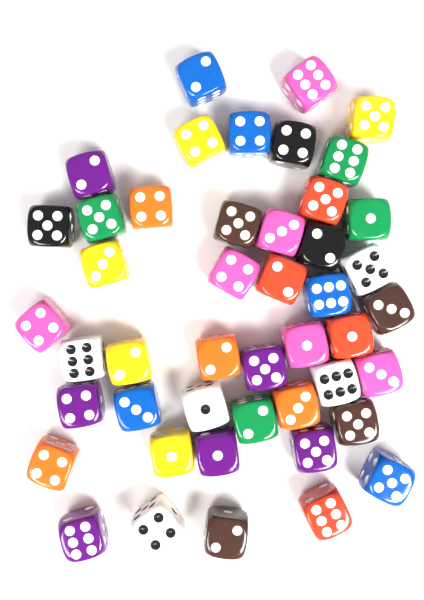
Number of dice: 46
